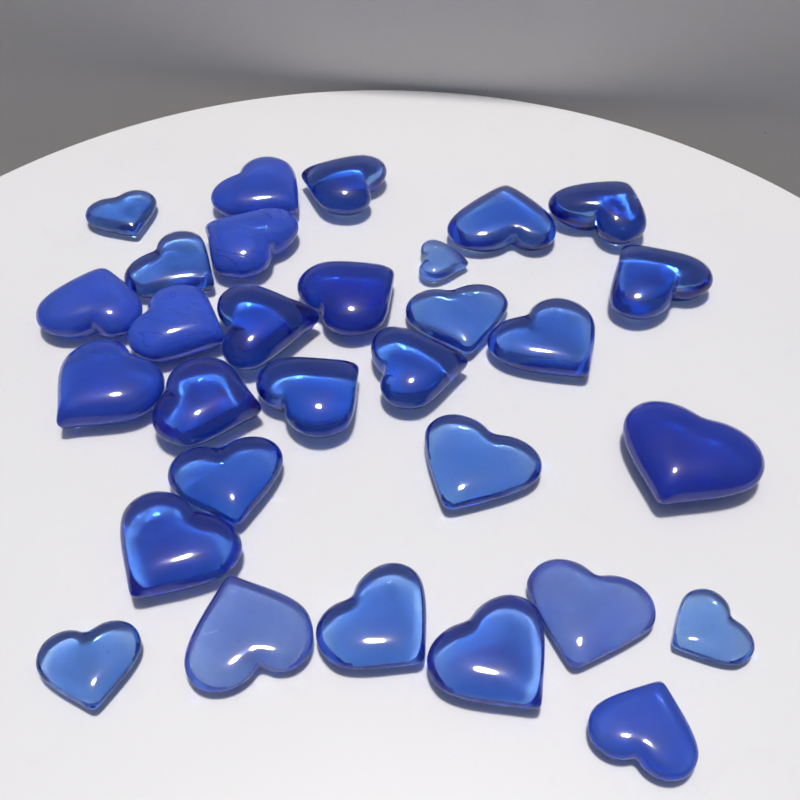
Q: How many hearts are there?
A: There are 30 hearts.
